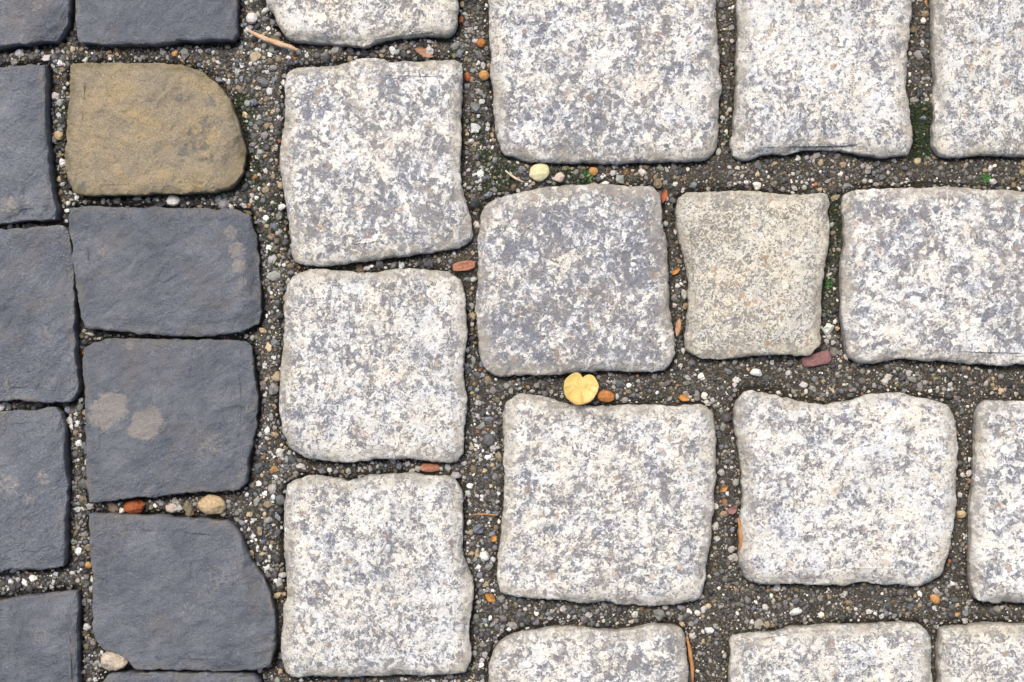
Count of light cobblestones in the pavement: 16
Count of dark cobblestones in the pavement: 10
